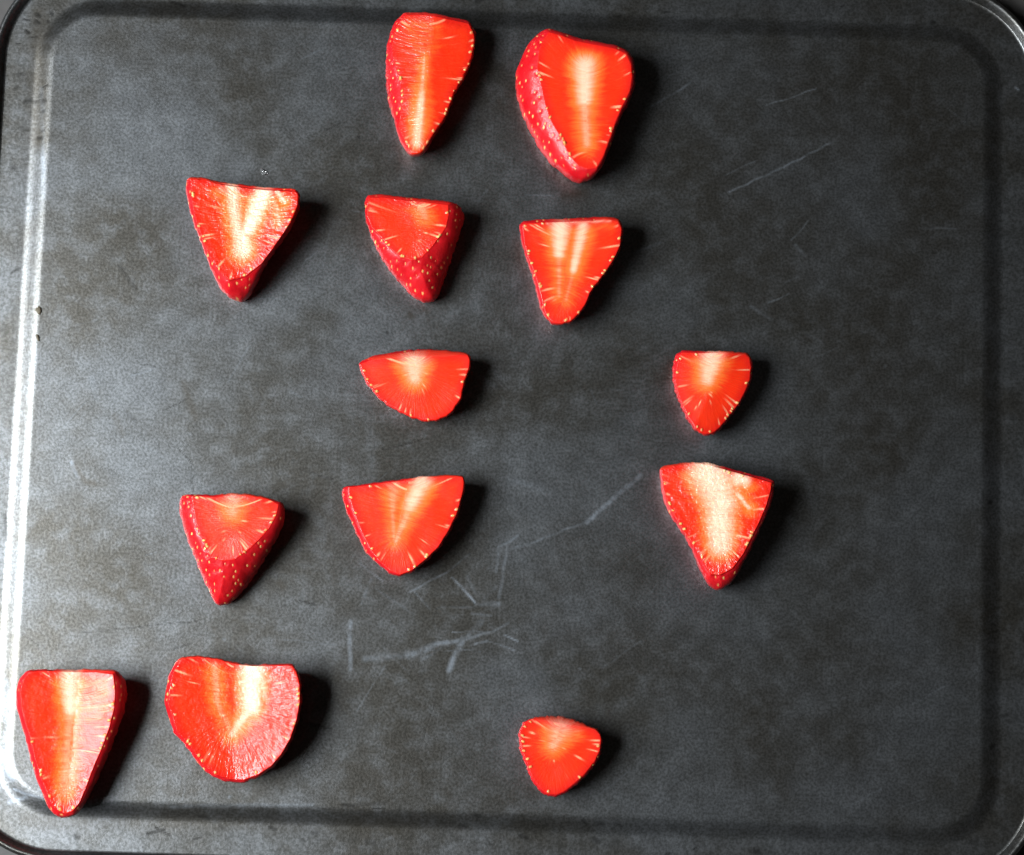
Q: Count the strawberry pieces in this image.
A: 13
